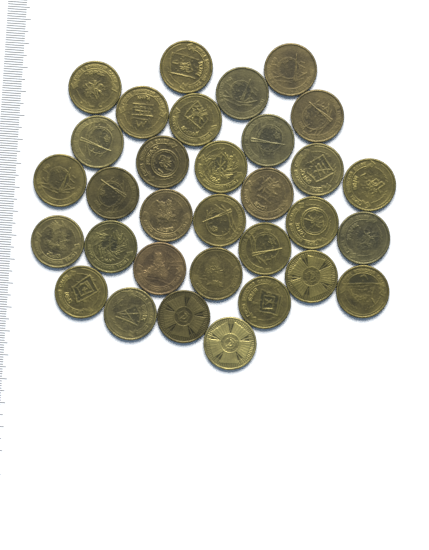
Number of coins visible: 32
